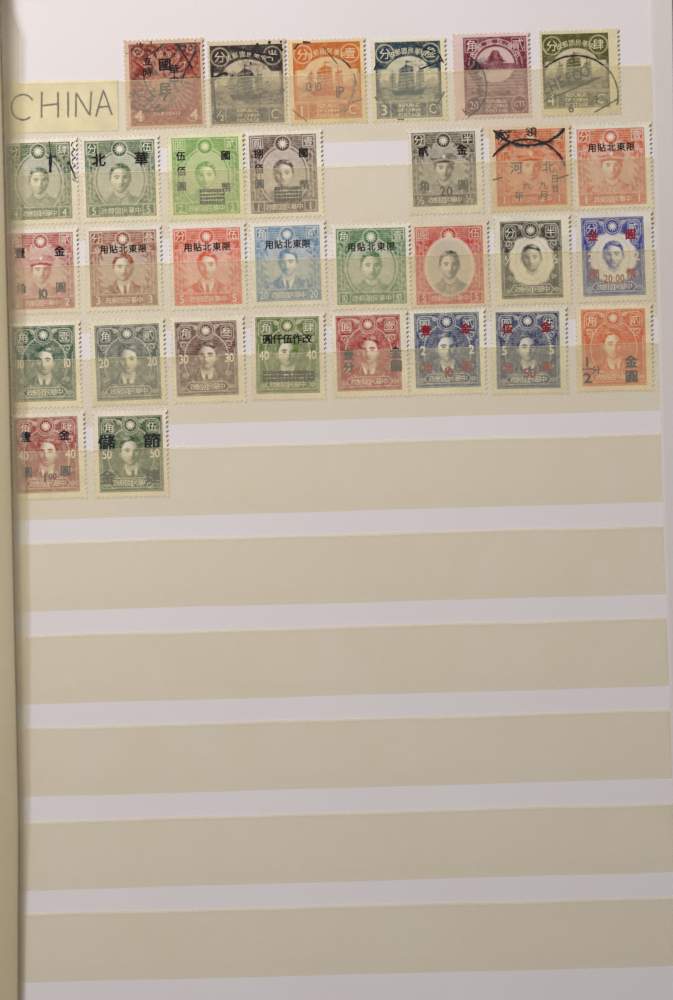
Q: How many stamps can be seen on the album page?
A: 31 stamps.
